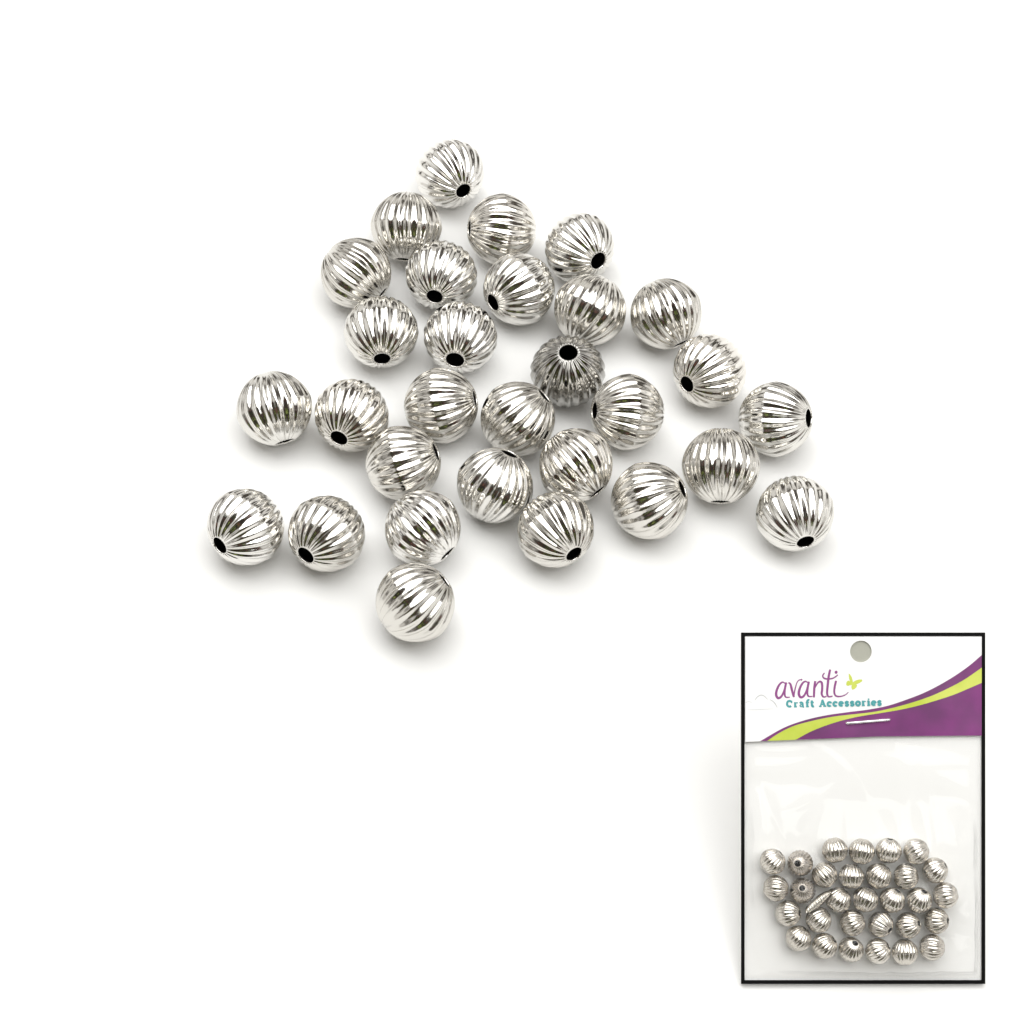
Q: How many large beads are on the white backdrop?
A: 30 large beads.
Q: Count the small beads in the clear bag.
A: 30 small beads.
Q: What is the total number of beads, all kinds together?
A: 60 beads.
